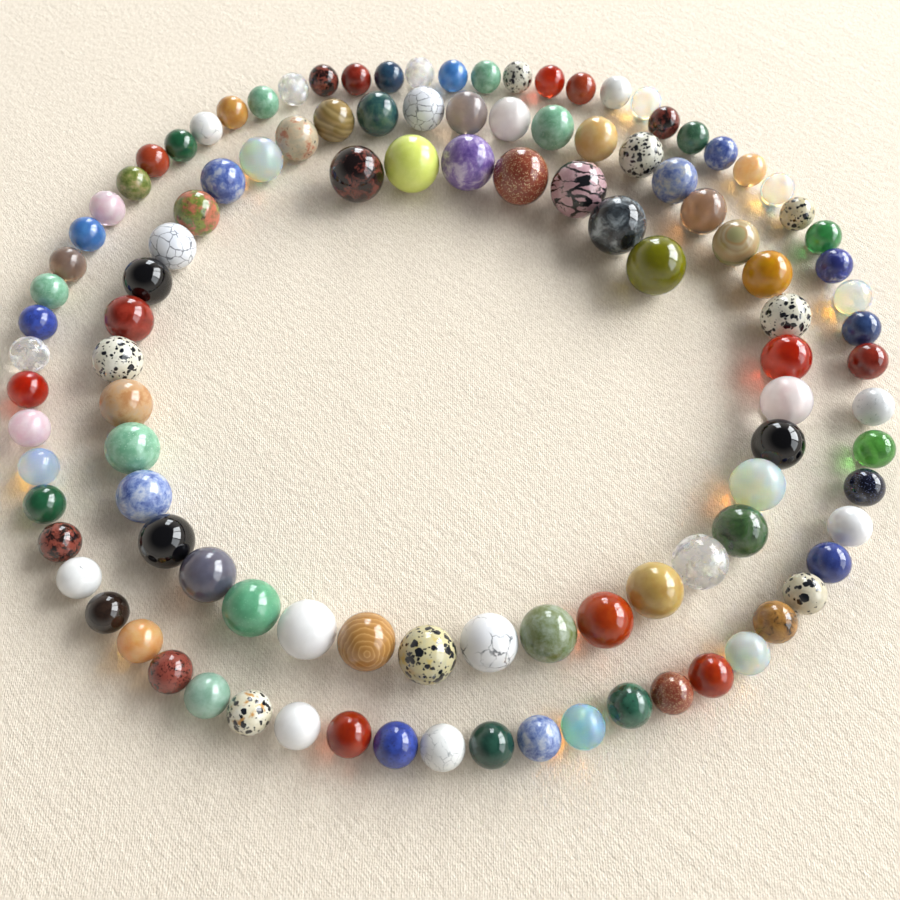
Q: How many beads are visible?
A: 111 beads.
